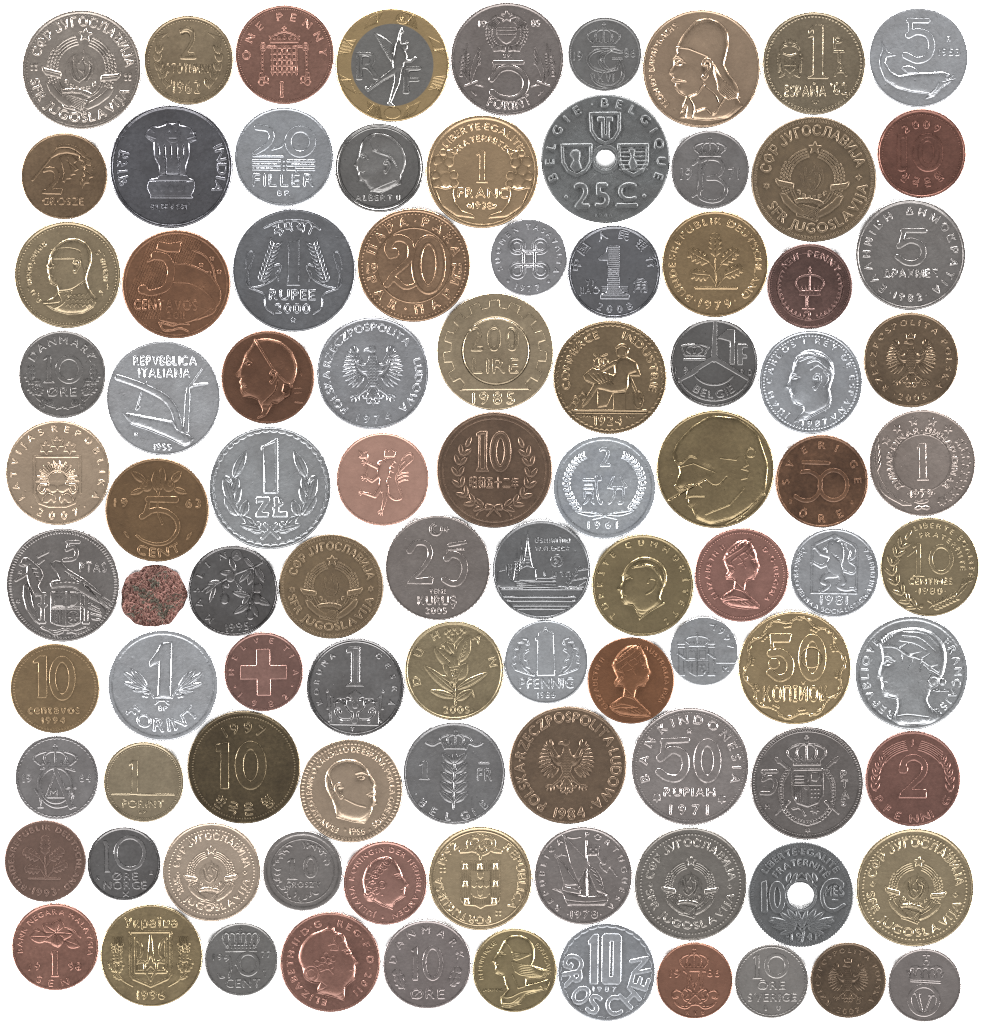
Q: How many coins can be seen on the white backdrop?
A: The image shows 95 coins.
